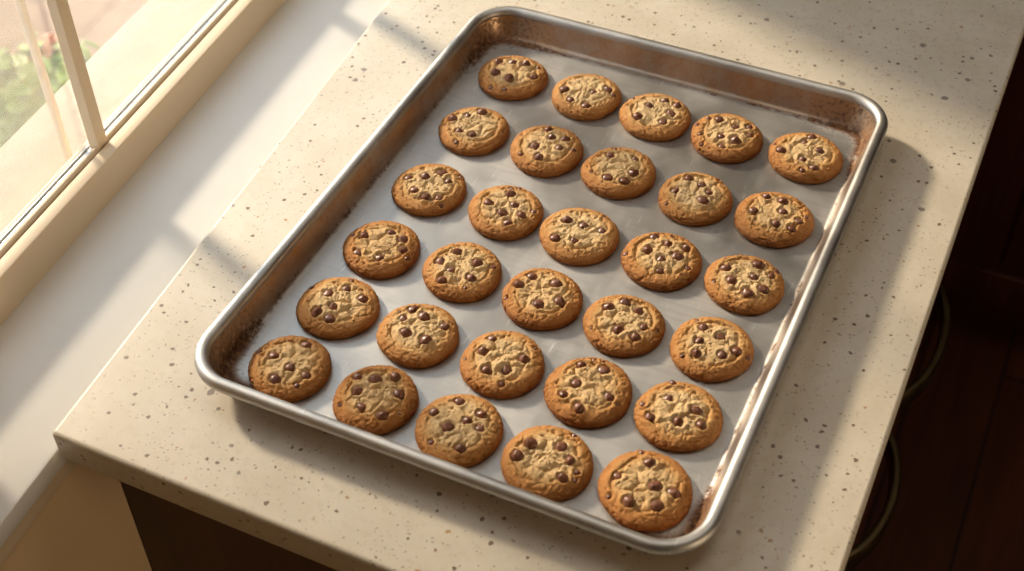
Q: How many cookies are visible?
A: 30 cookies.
